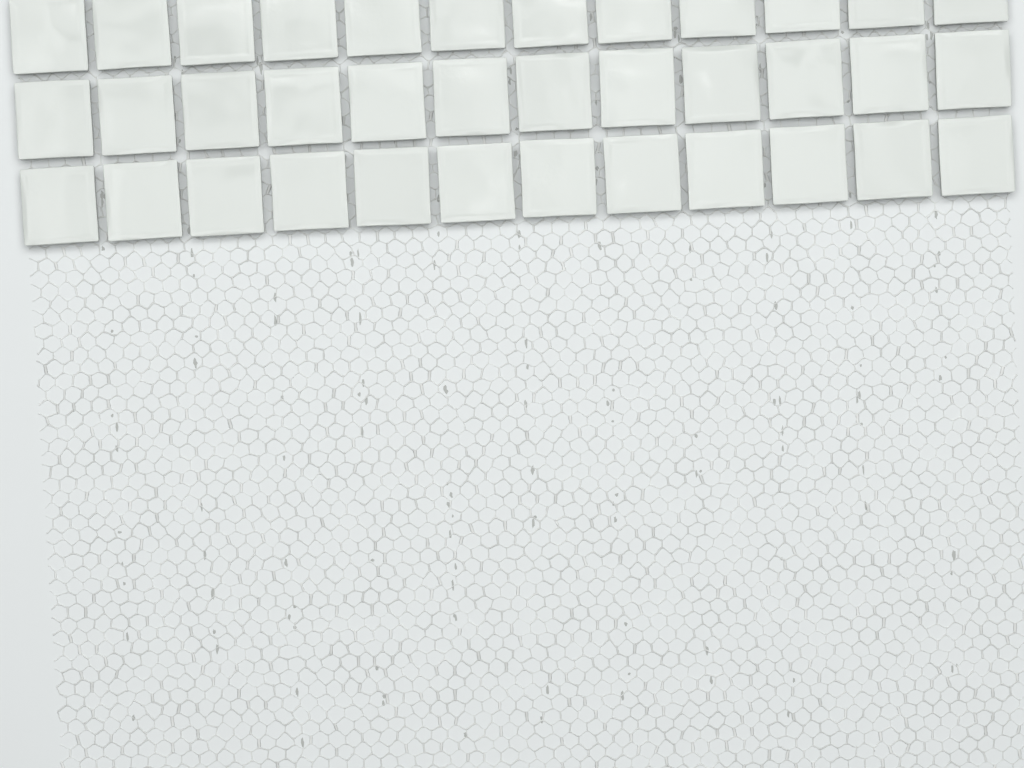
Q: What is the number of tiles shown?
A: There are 36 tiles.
